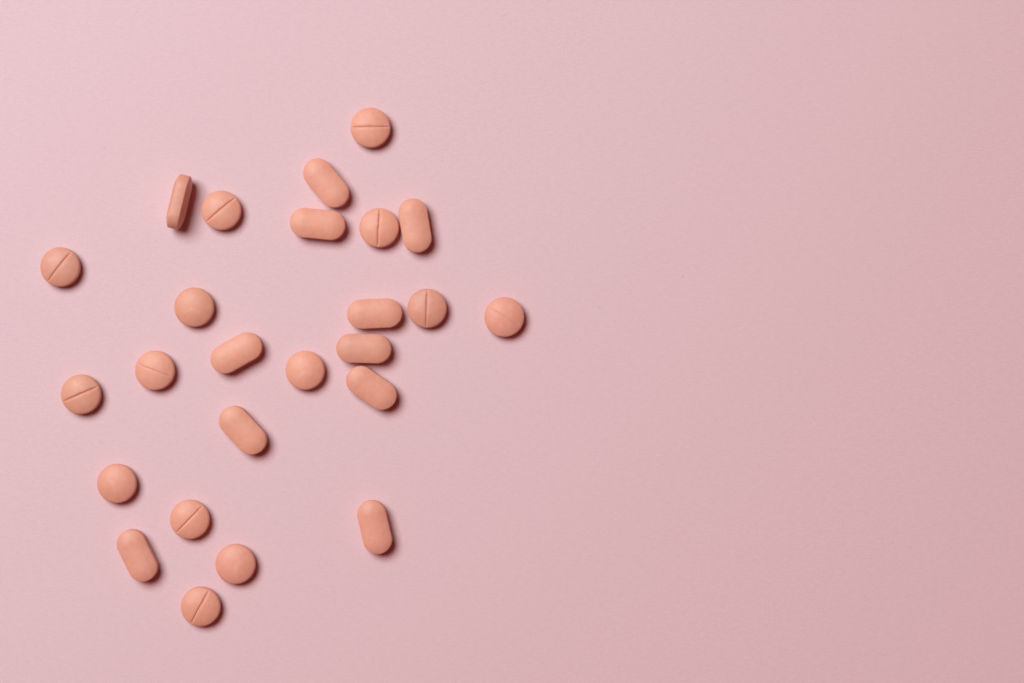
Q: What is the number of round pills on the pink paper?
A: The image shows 14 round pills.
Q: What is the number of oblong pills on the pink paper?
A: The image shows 11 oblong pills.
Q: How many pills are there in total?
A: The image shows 25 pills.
